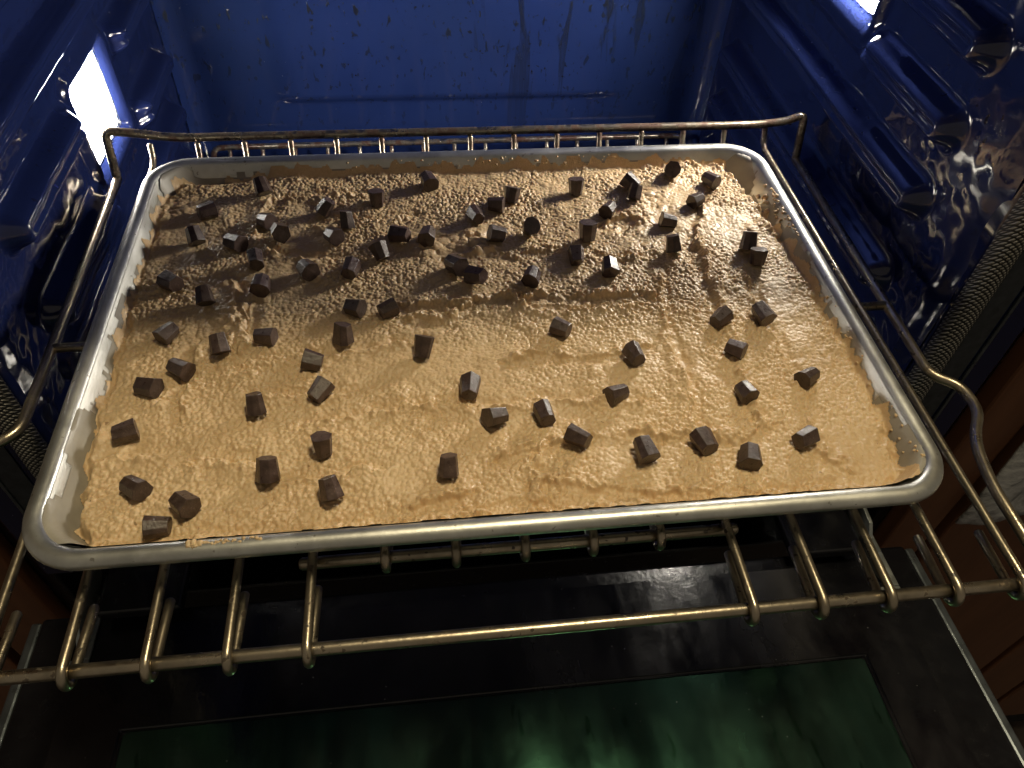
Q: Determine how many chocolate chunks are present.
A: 78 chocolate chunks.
